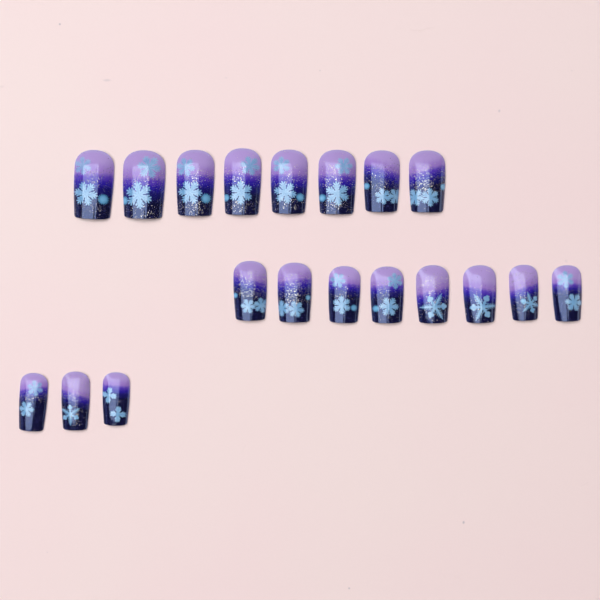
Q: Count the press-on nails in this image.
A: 19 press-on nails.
